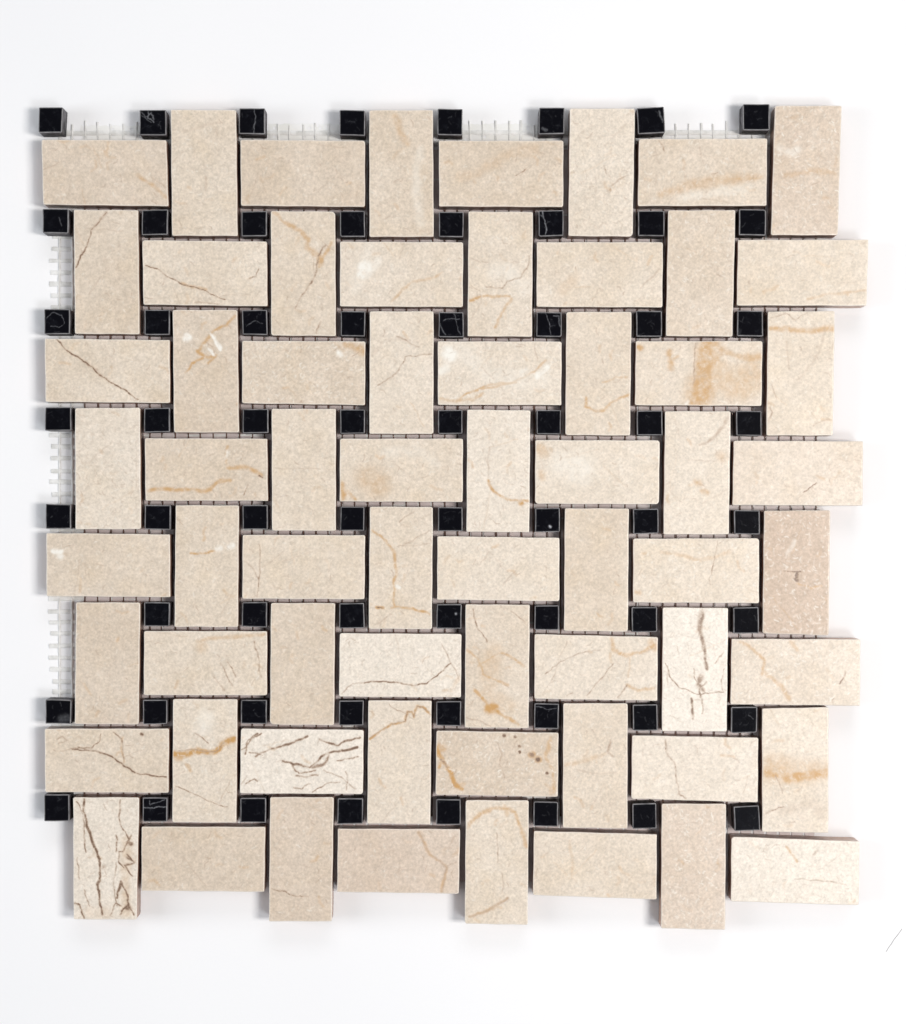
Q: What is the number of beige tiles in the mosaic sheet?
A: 64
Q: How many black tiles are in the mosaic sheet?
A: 63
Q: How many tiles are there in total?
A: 127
